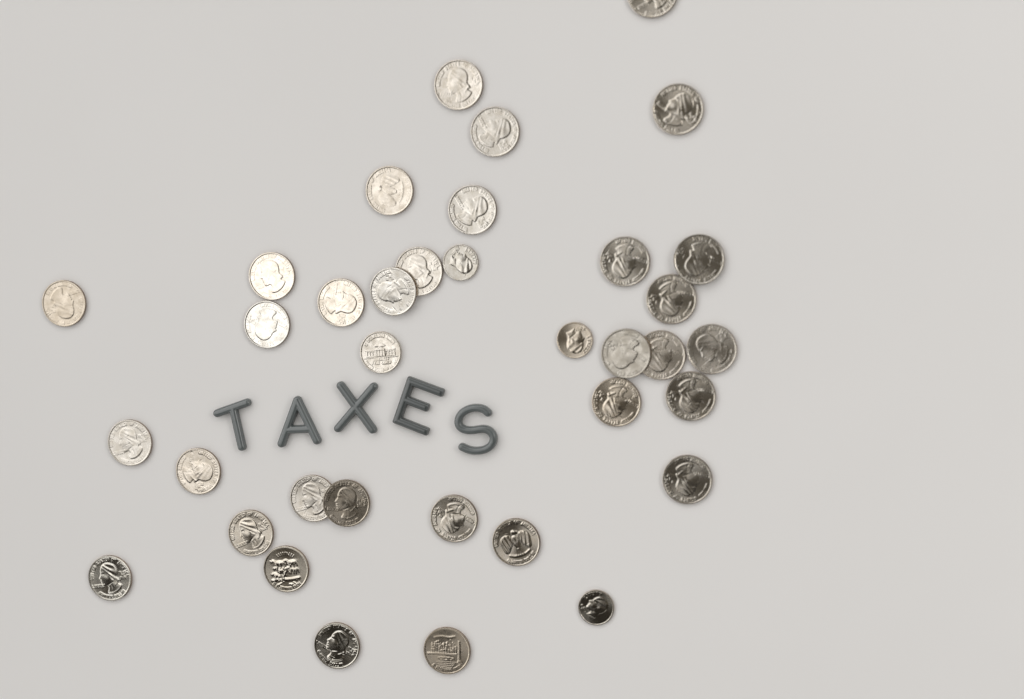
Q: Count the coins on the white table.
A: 36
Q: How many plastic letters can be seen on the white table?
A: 5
